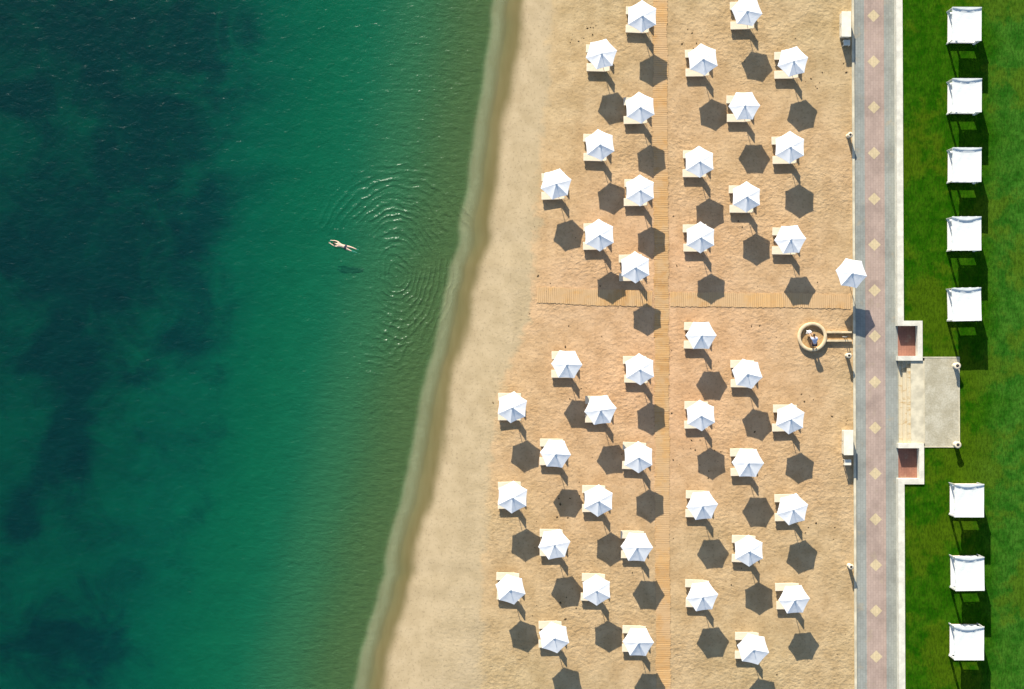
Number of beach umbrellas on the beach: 43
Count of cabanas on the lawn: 8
